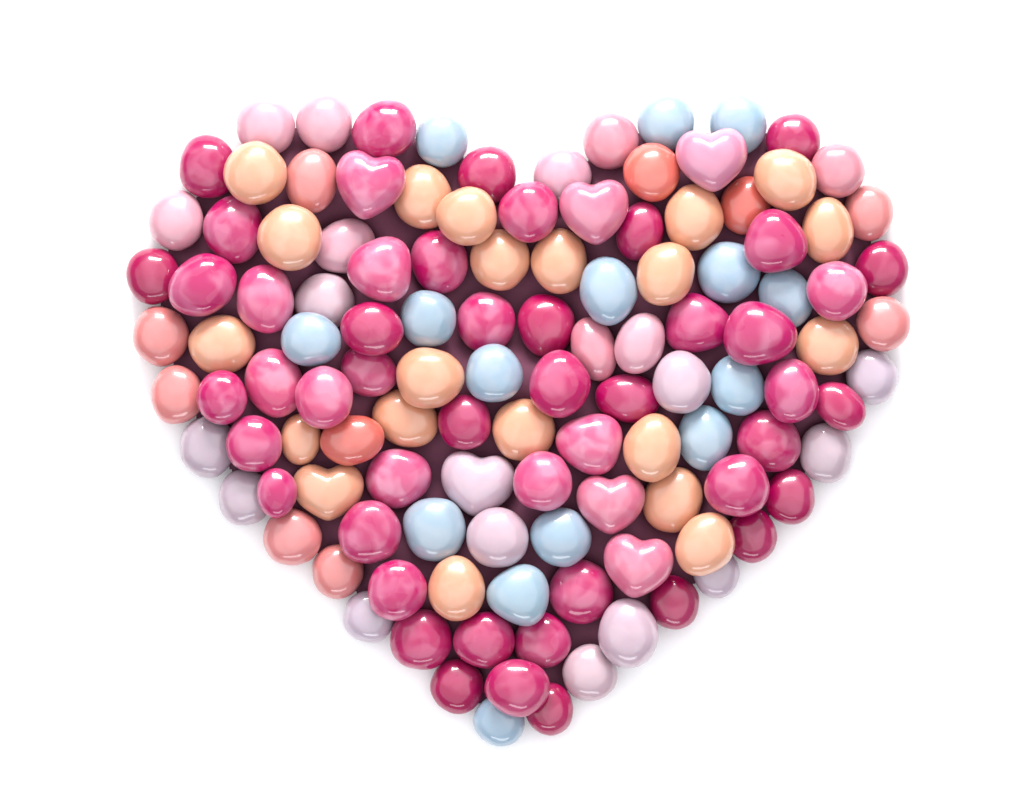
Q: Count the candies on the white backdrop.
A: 120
